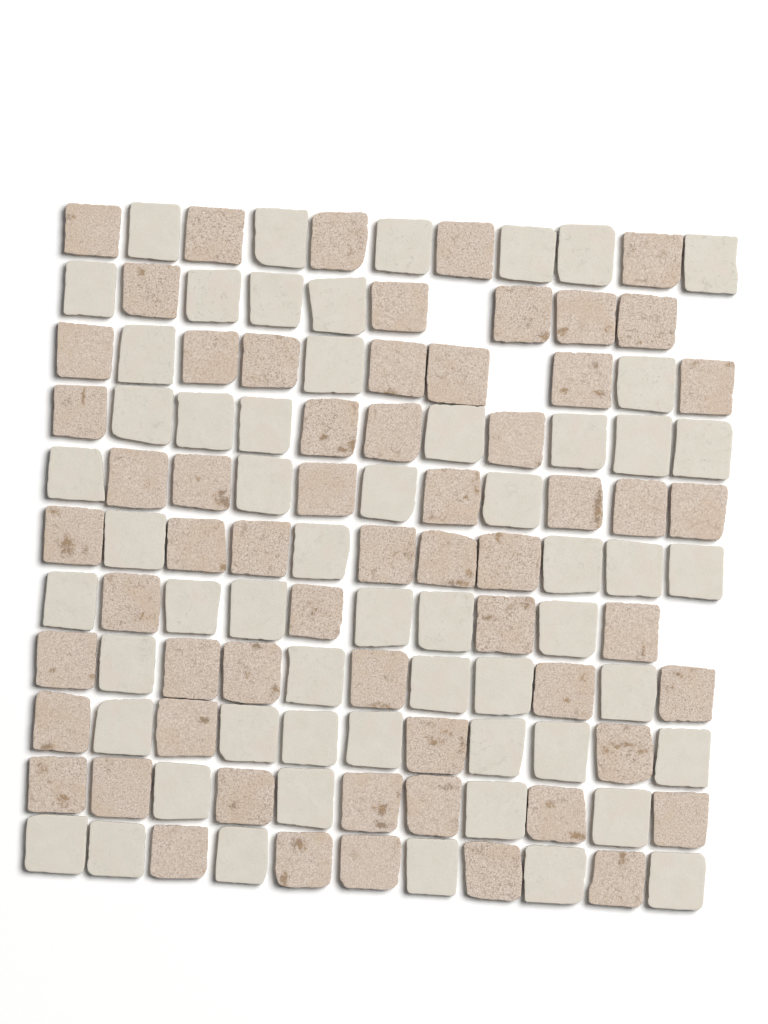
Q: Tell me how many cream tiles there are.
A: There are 57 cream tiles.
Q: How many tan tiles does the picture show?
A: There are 60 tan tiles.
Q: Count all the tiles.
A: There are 117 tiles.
